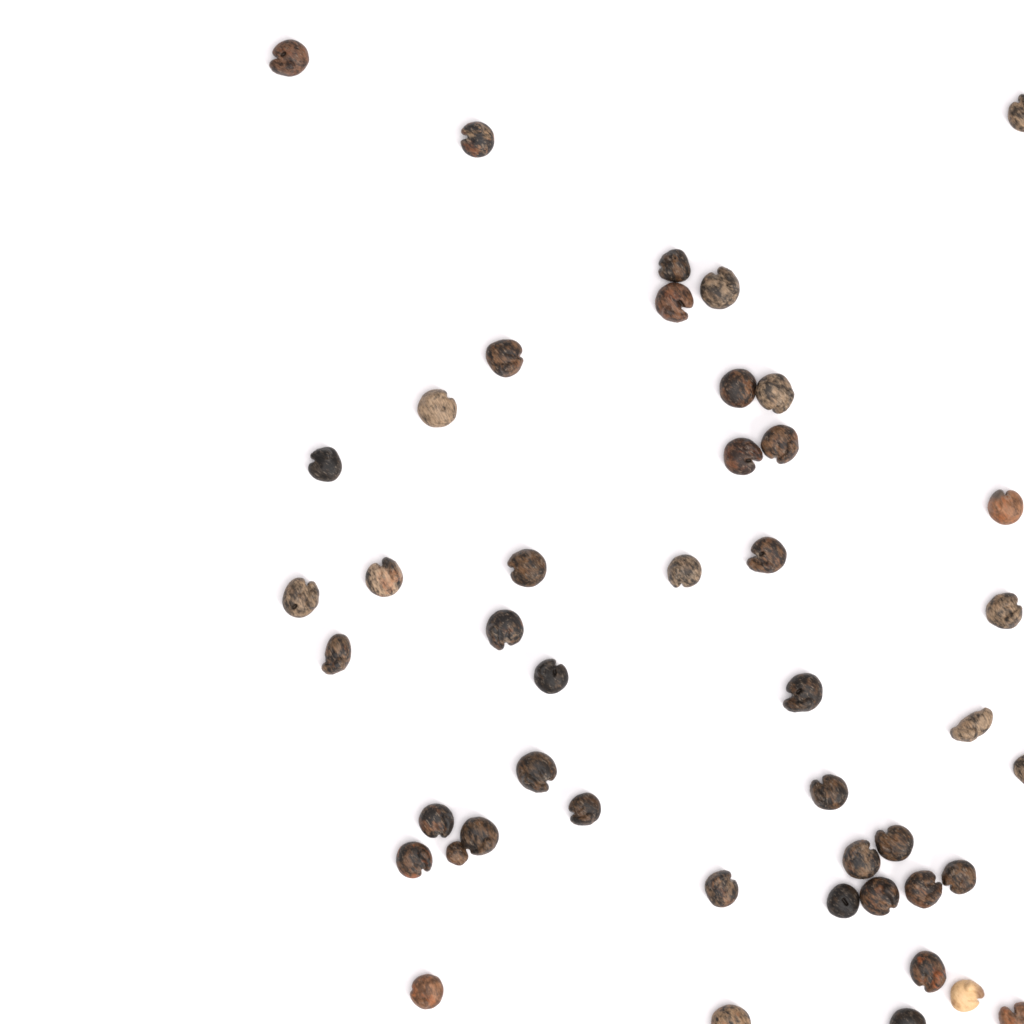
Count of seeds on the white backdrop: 46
